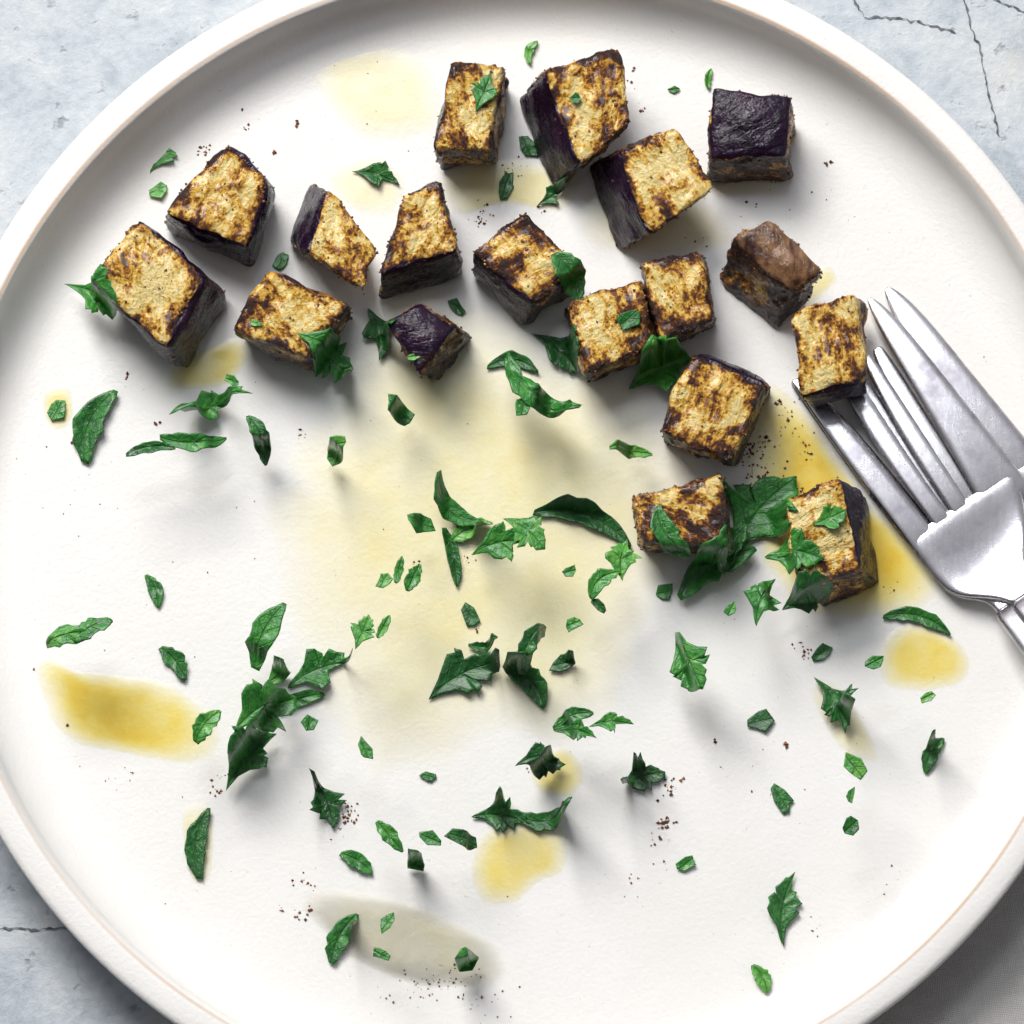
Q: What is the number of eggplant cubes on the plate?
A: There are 18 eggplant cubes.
